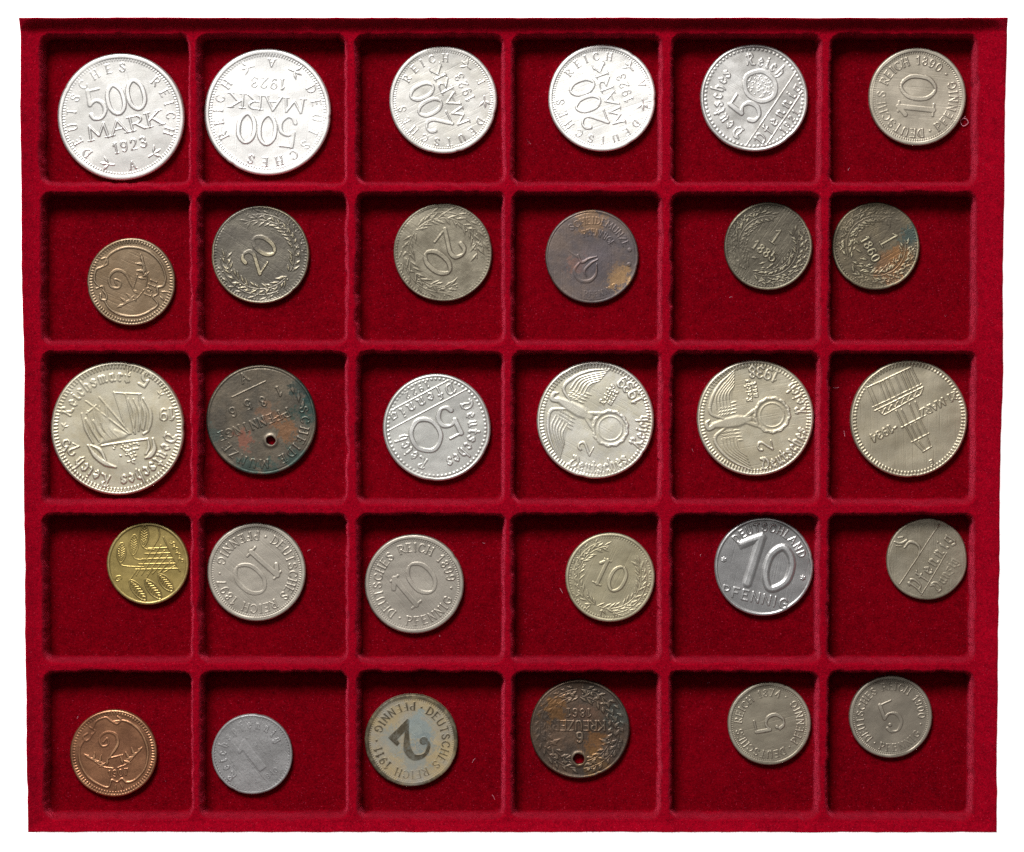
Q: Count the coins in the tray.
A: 30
